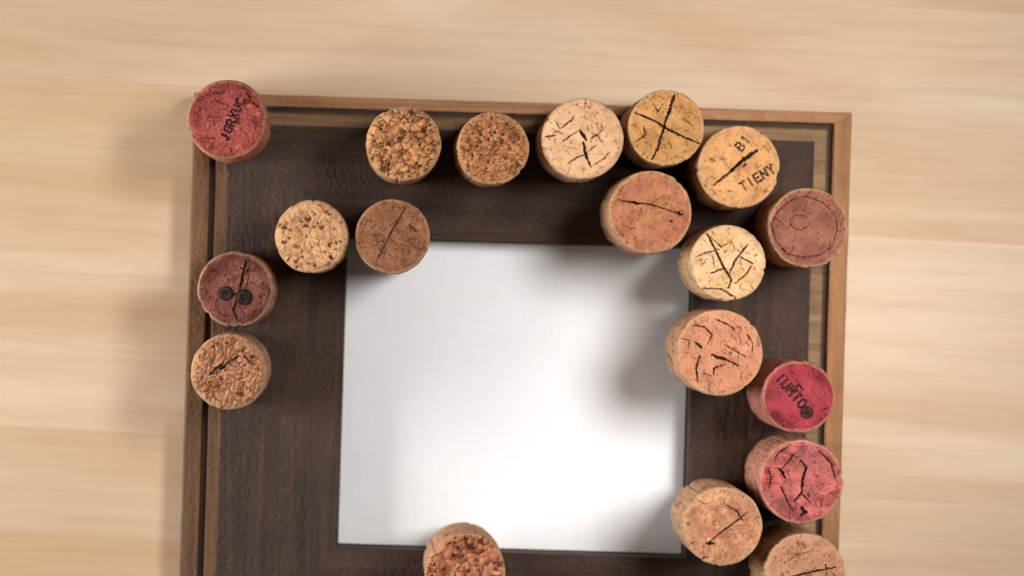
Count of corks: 19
